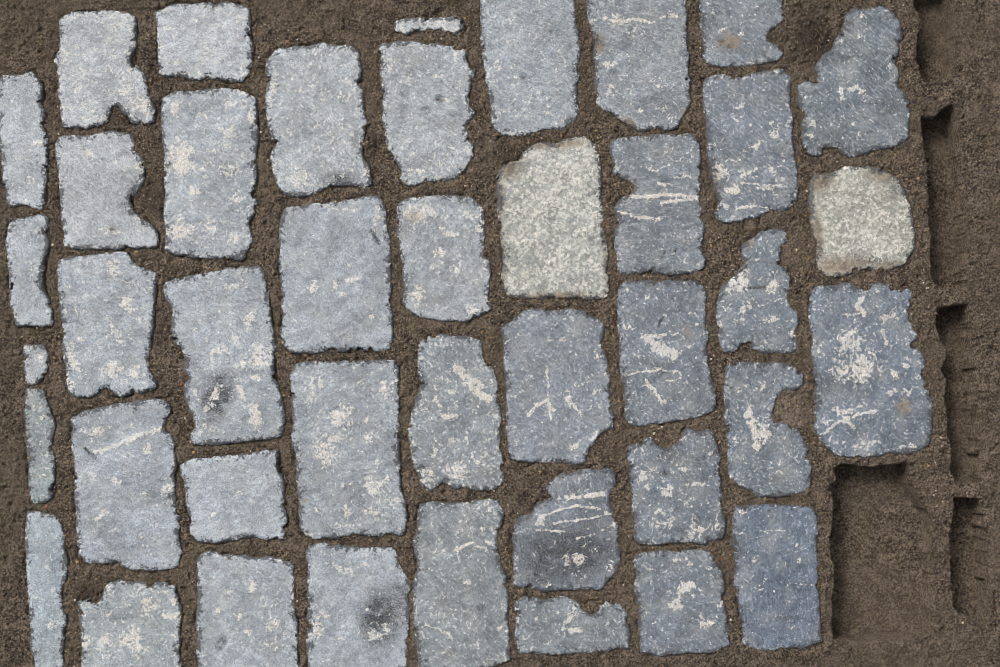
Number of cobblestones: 42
